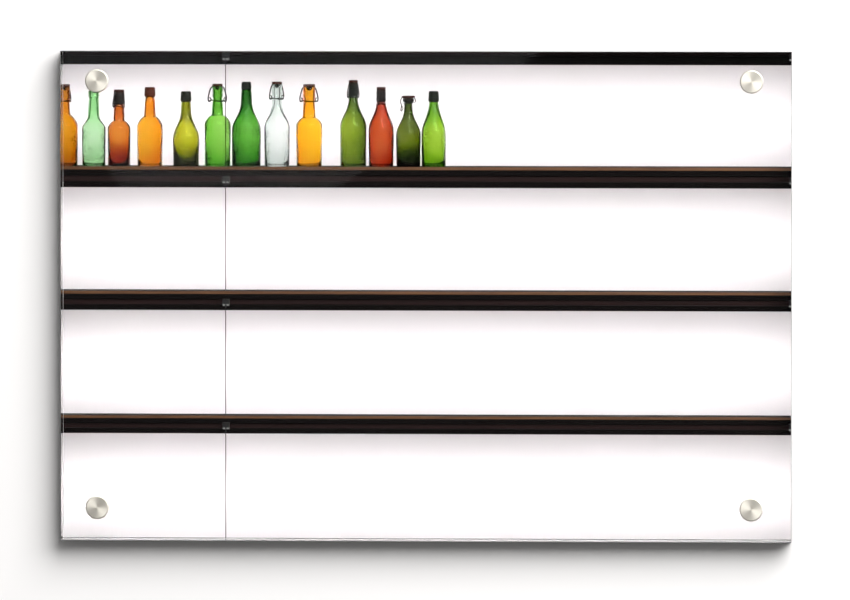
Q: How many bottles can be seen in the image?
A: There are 13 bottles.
